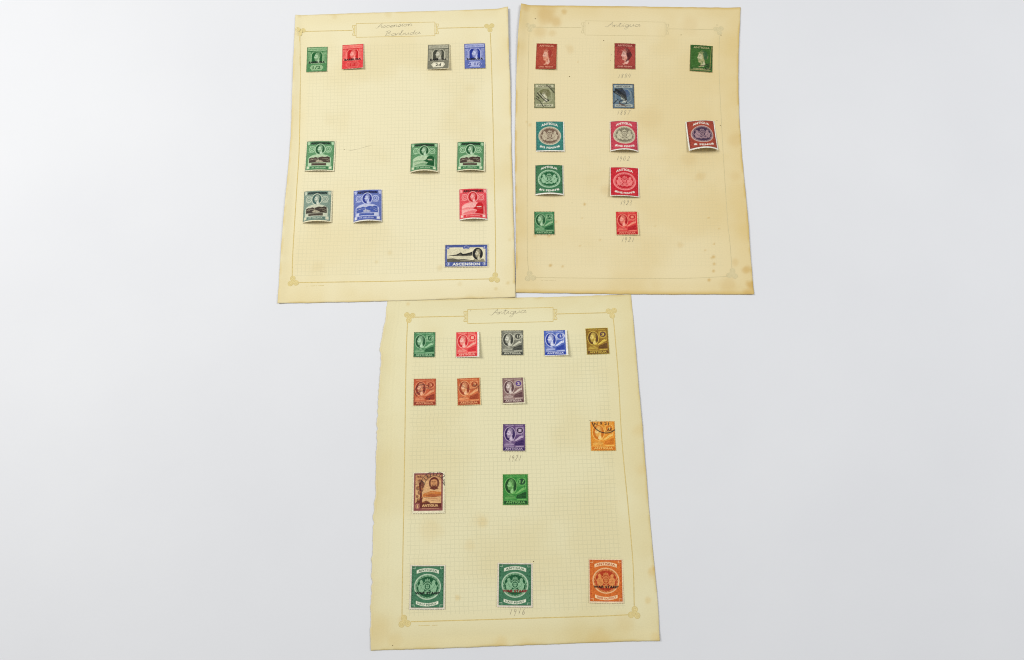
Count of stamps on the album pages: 38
